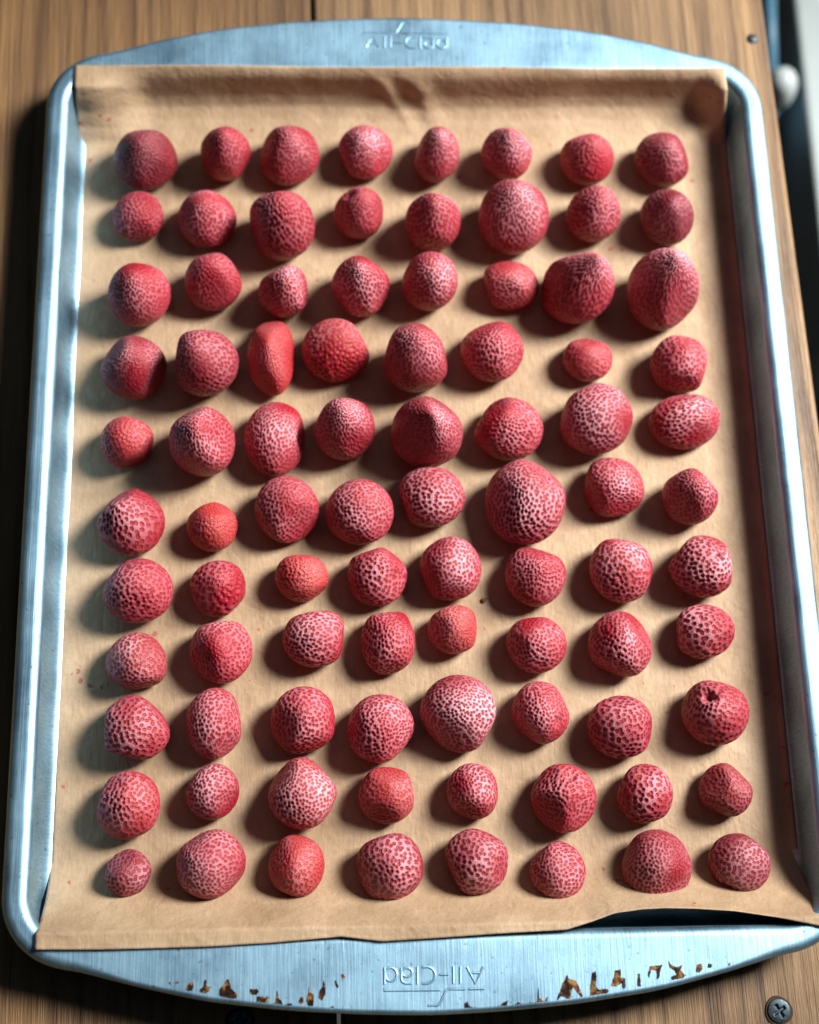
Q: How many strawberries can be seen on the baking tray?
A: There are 88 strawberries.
